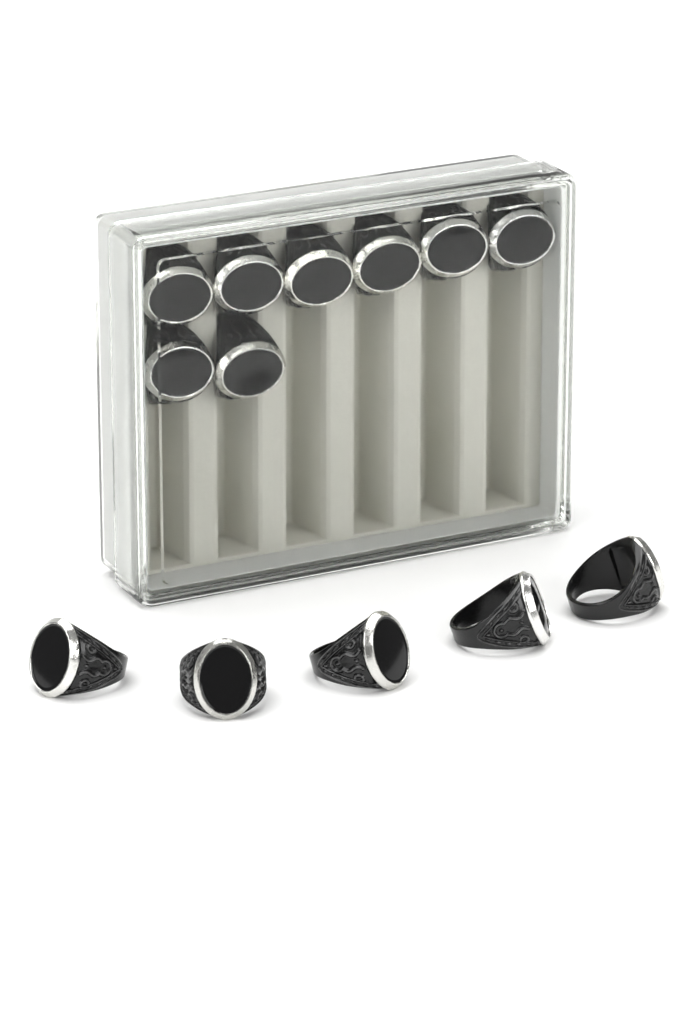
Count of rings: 13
